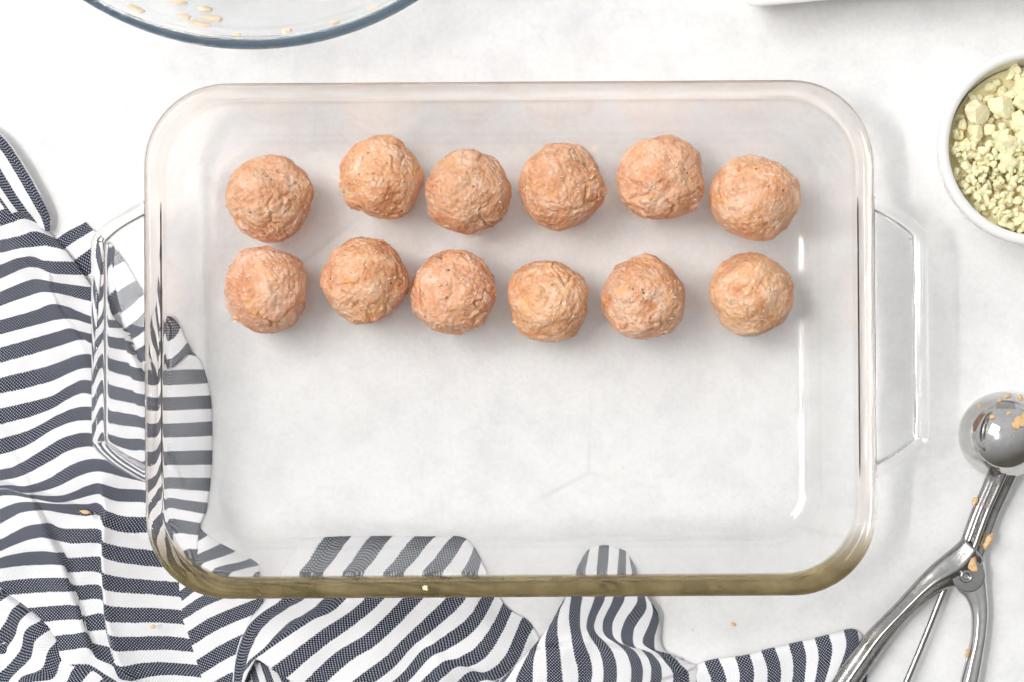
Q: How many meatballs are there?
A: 12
